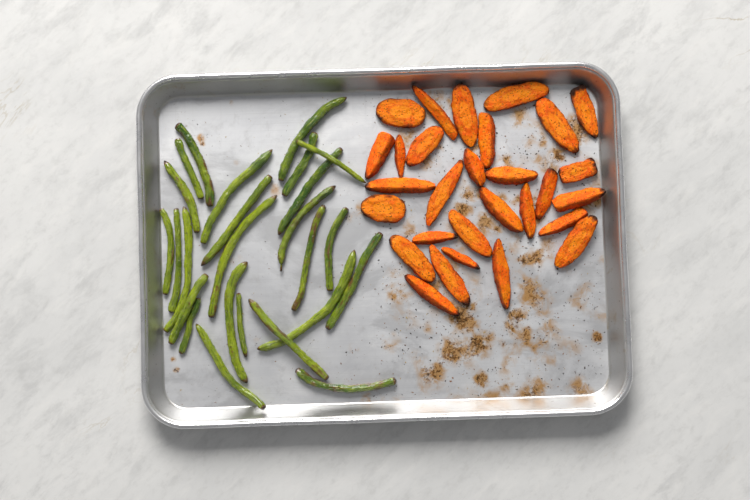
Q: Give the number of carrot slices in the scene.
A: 29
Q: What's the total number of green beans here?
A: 25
